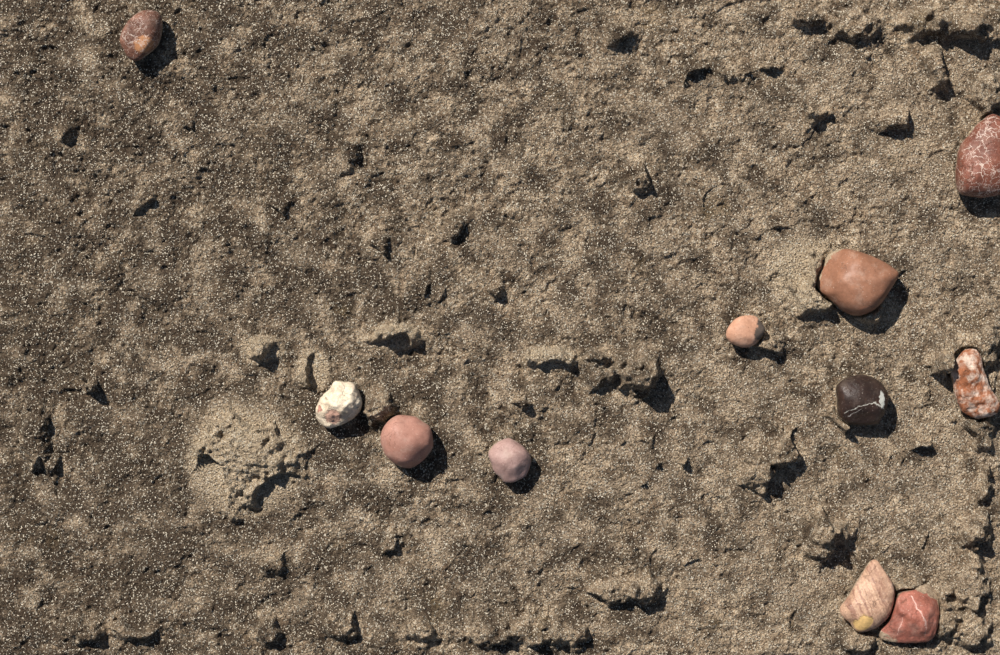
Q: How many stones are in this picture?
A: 11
